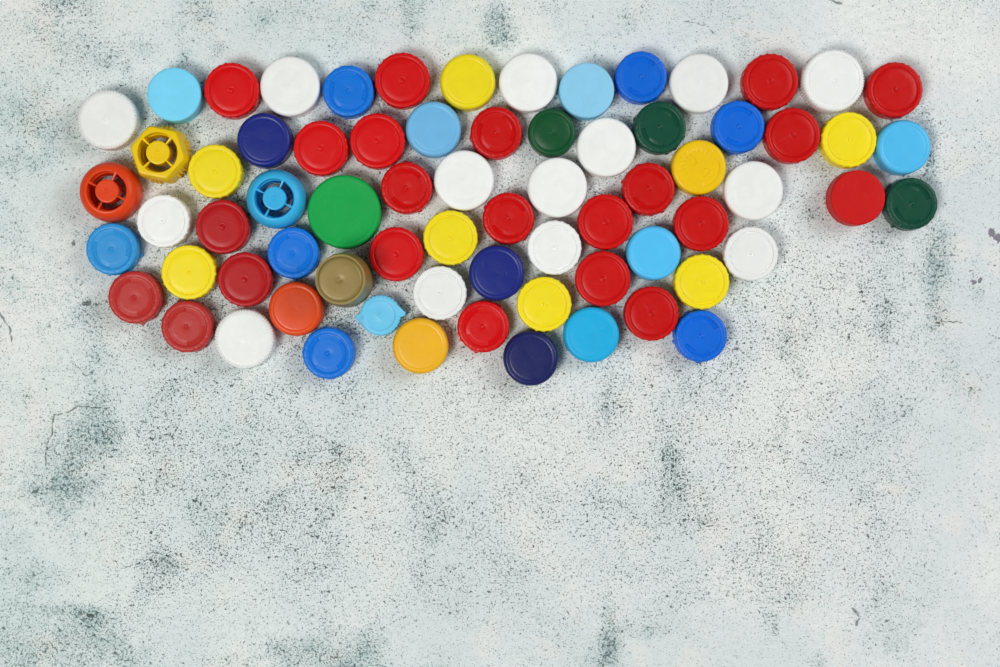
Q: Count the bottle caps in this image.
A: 71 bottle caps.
